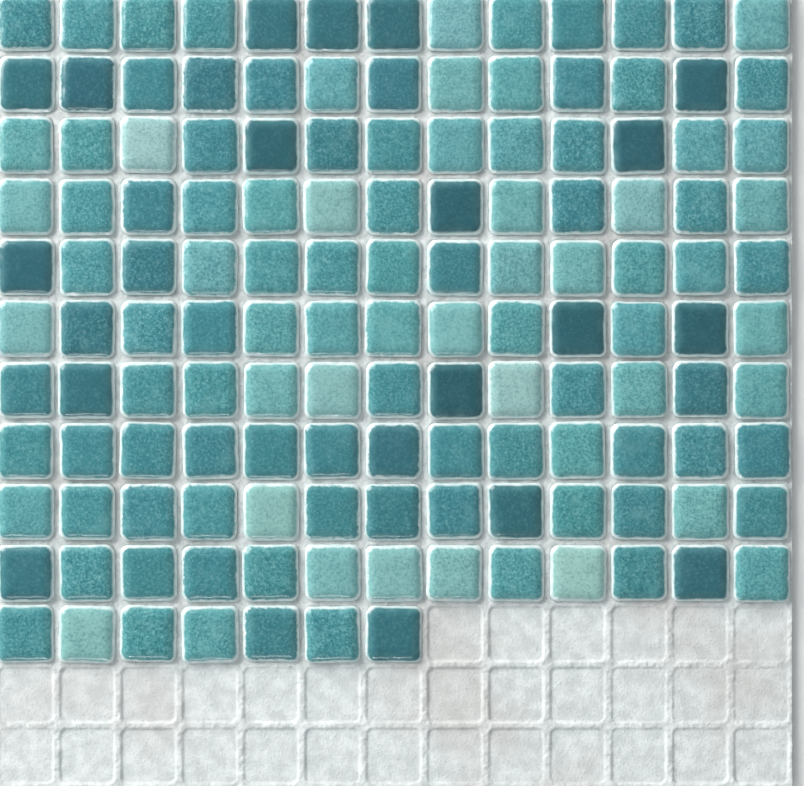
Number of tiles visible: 137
